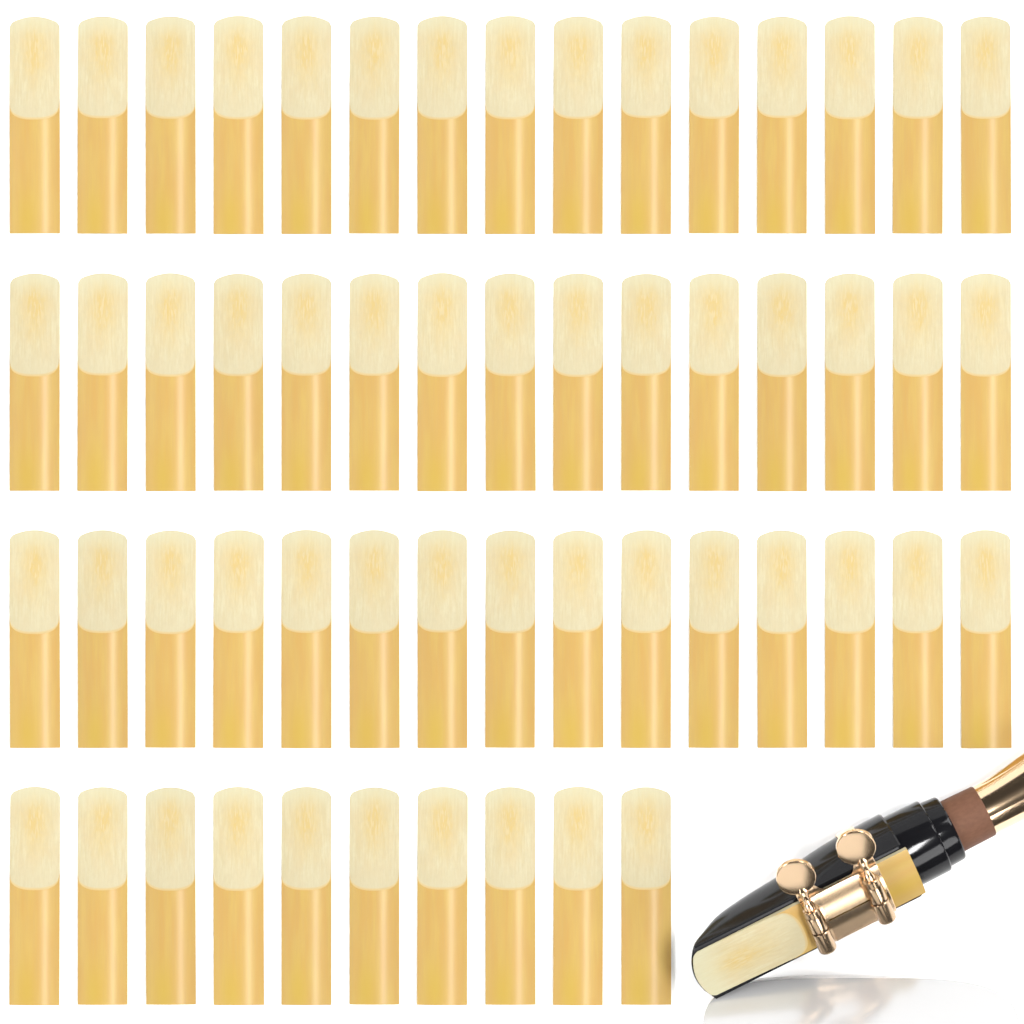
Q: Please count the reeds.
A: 56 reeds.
